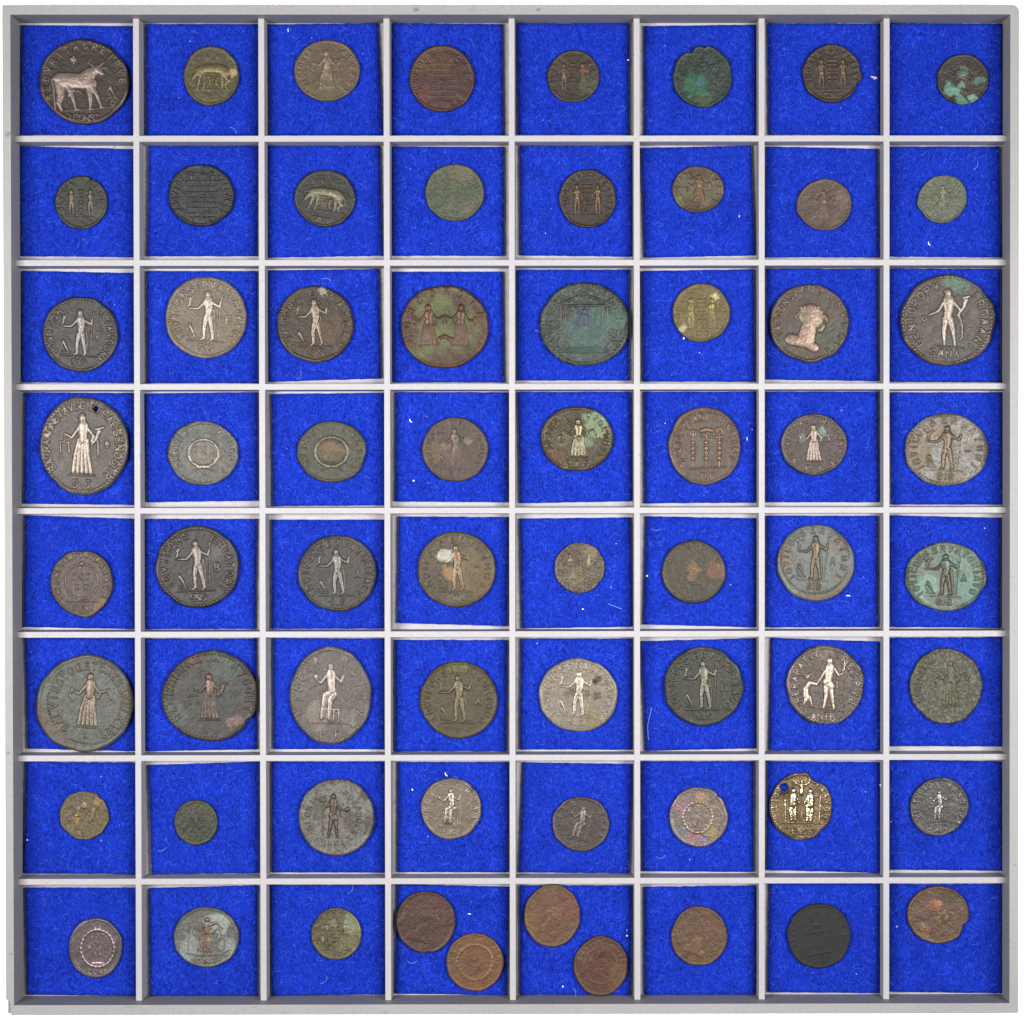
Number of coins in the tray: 66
